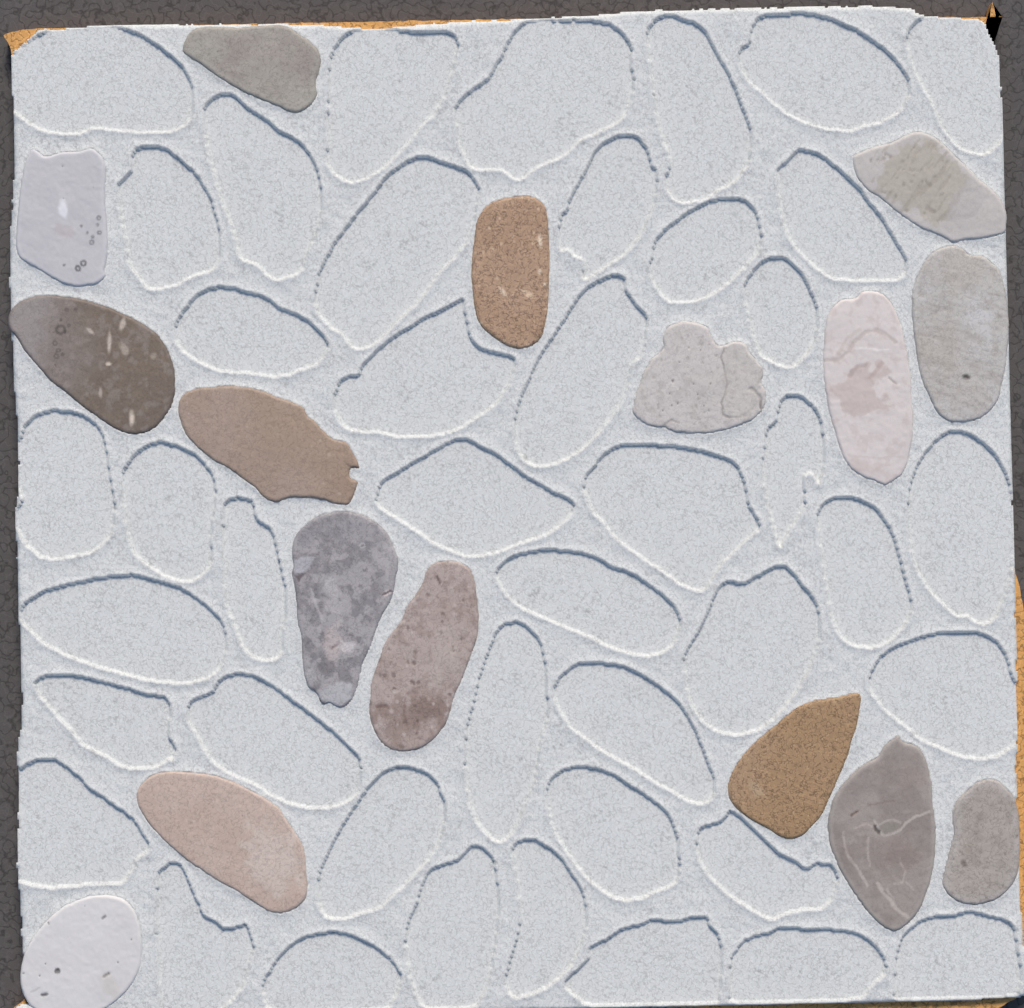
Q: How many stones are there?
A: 16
